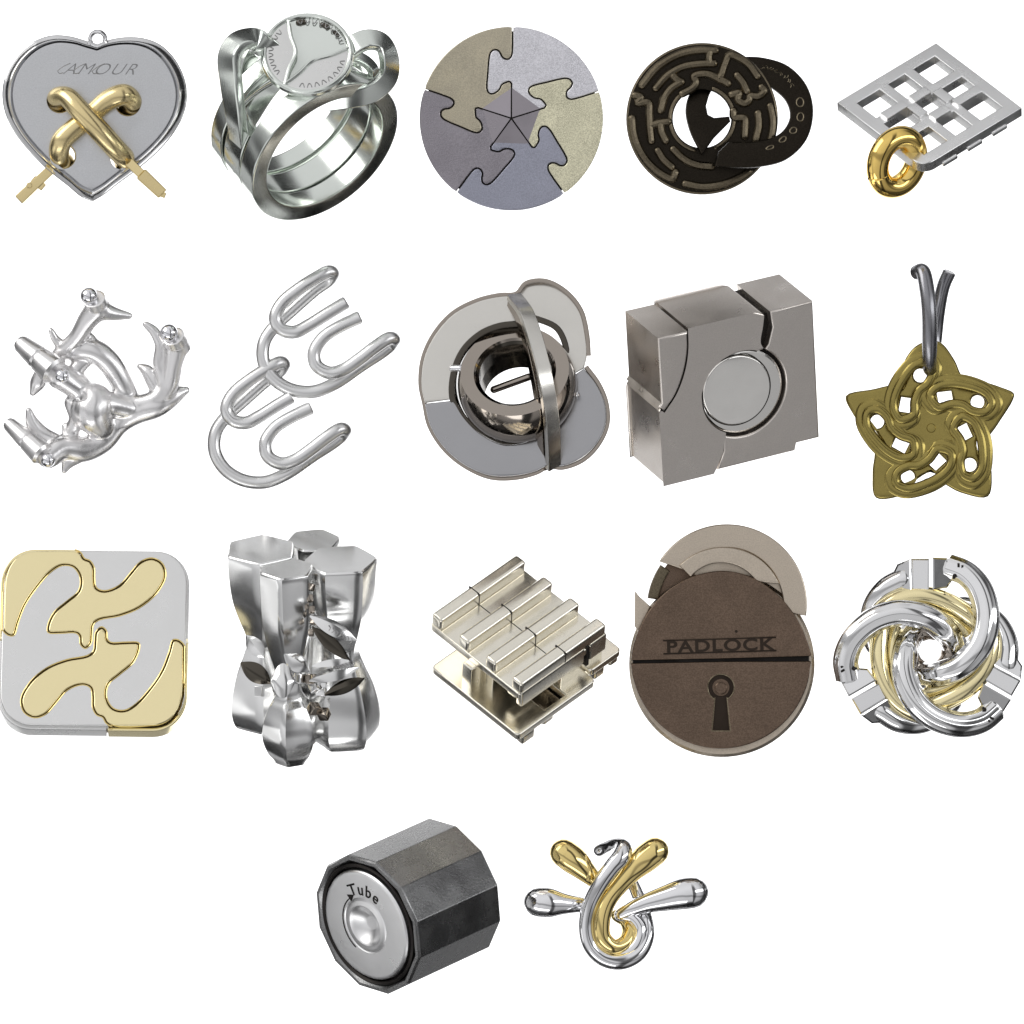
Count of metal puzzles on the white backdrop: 17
